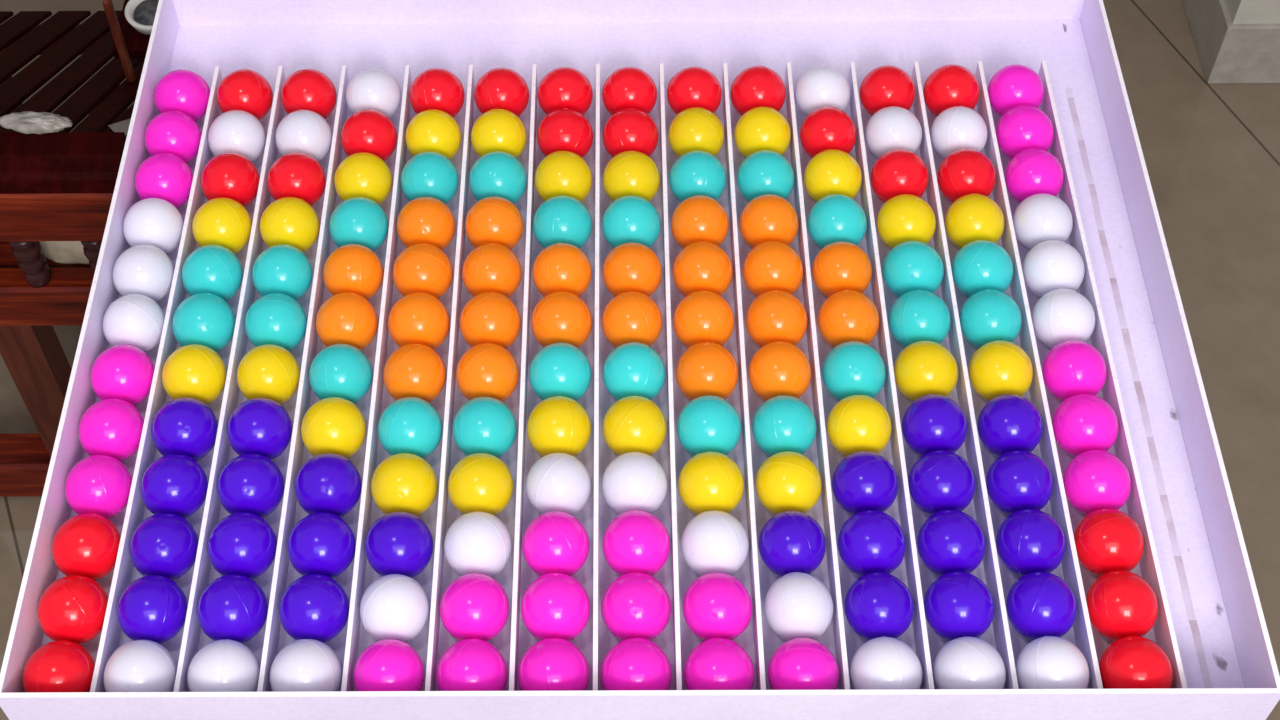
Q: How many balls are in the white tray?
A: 168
